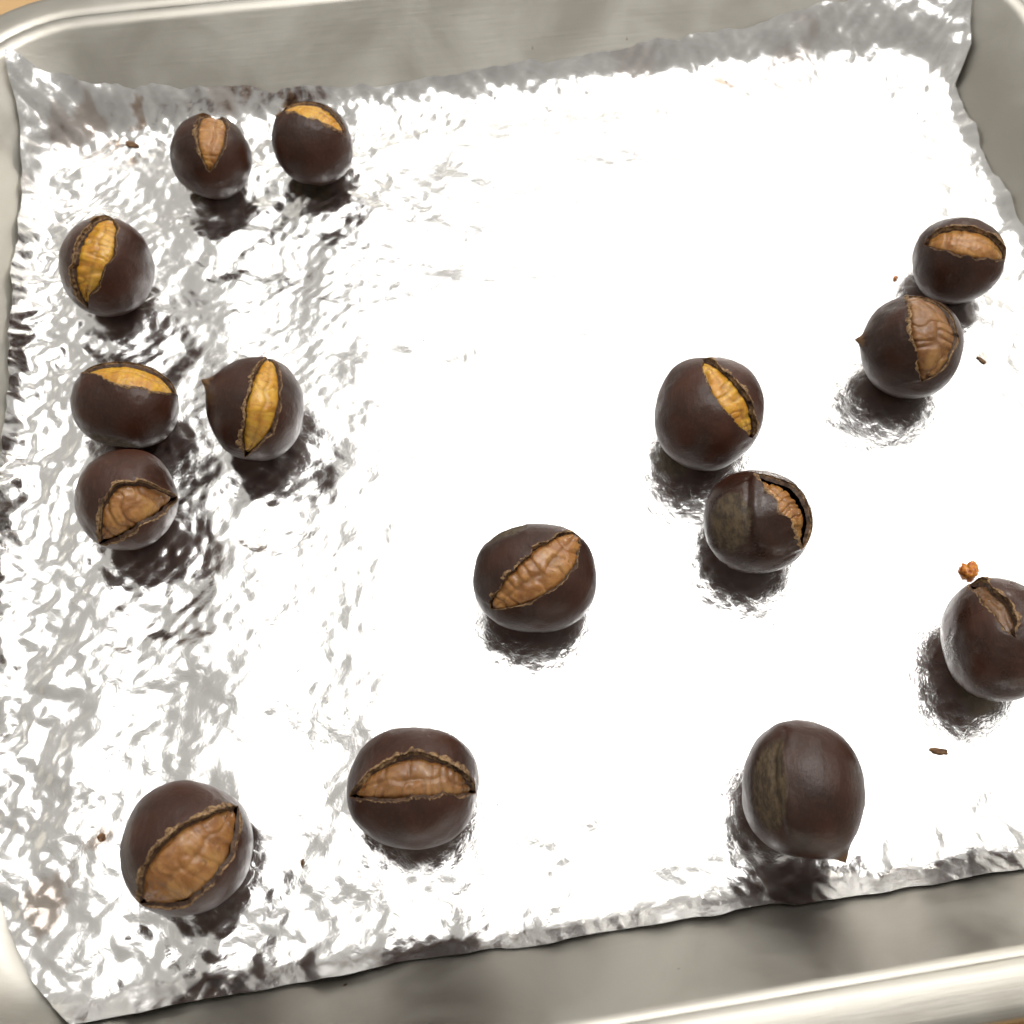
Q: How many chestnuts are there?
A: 15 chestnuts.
